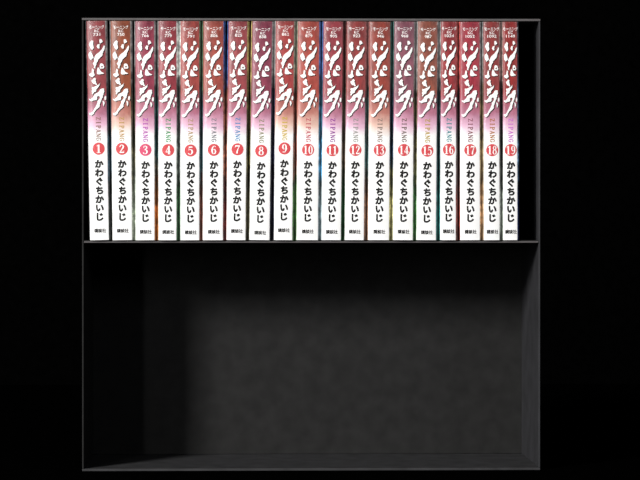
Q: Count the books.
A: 19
